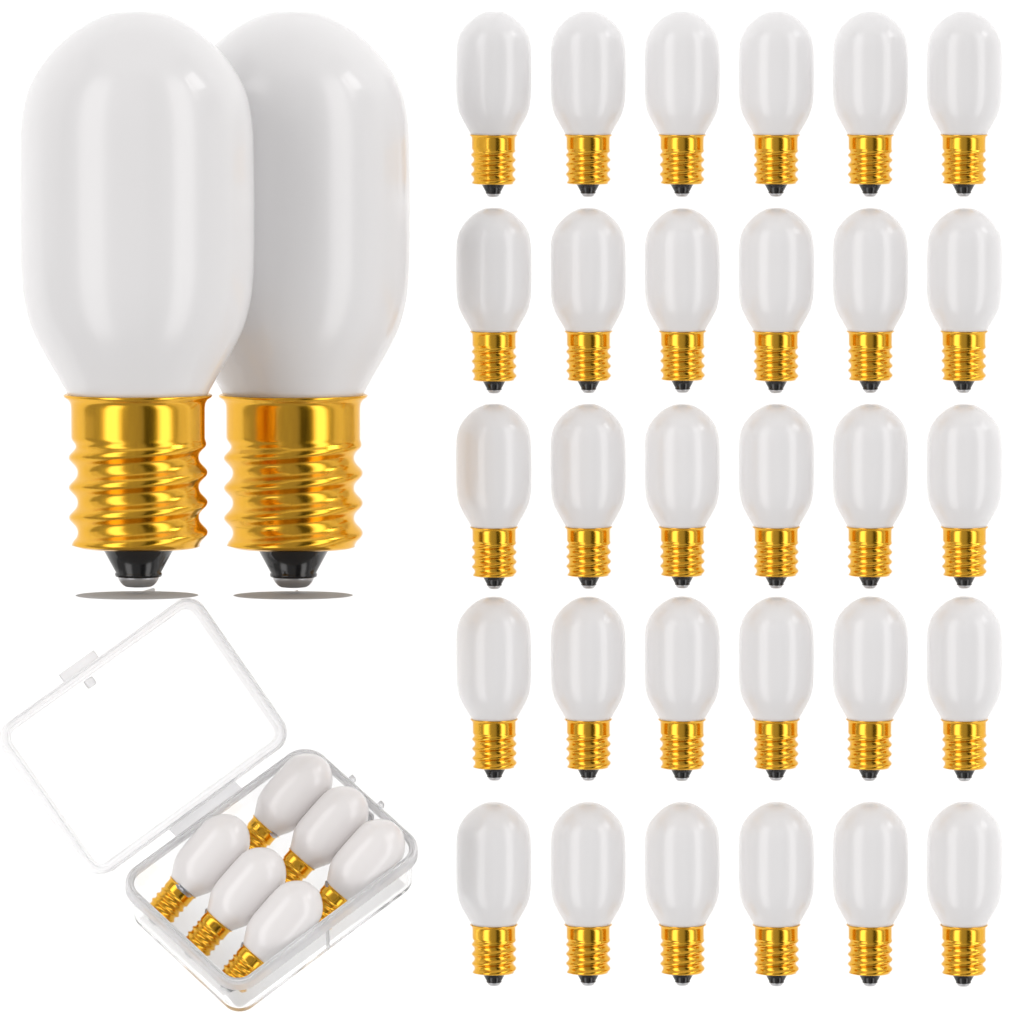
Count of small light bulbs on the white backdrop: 36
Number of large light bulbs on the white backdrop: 2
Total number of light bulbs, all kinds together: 38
